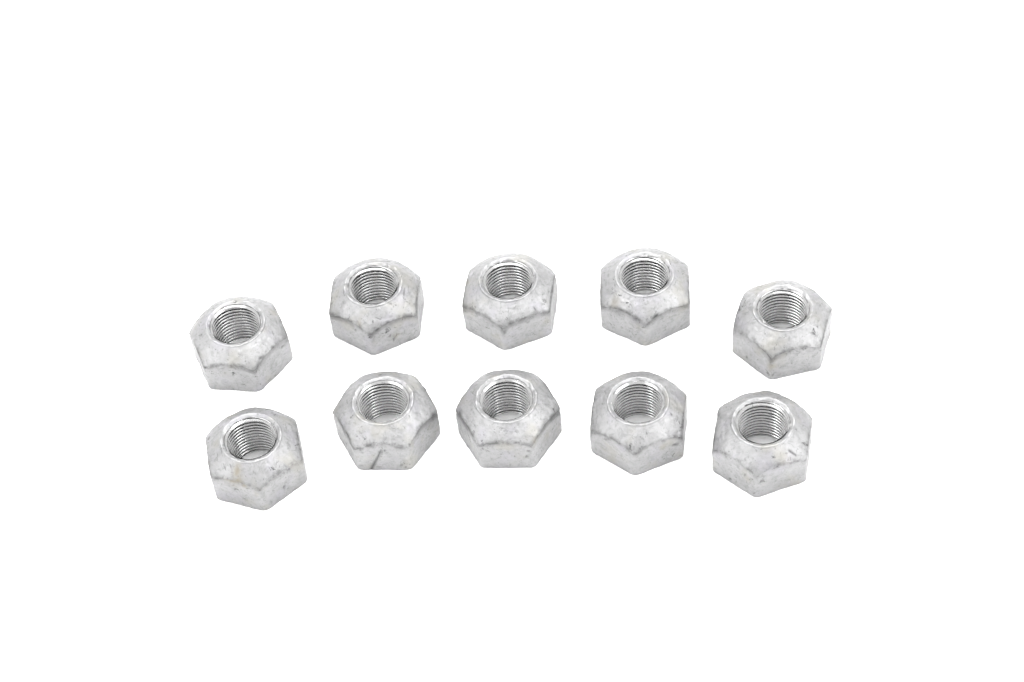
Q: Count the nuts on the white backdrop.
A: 10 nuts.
